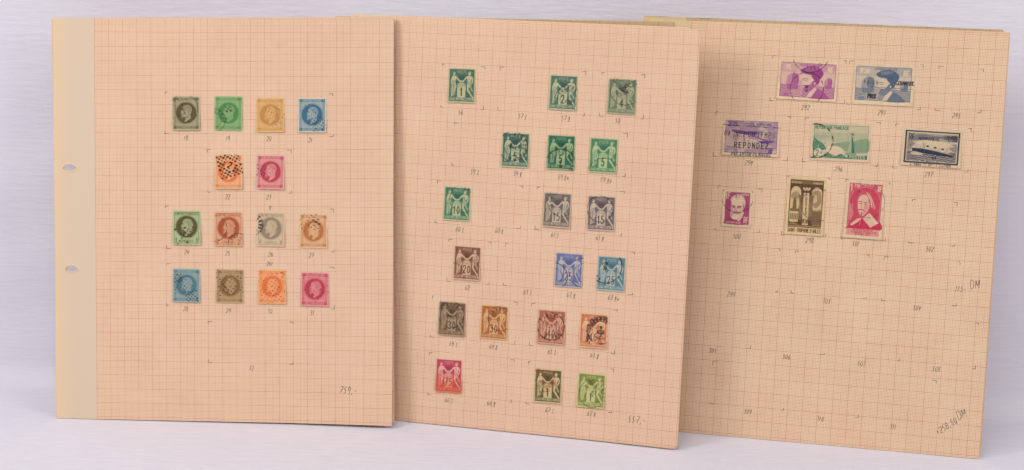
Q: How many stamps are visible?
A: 41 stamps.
